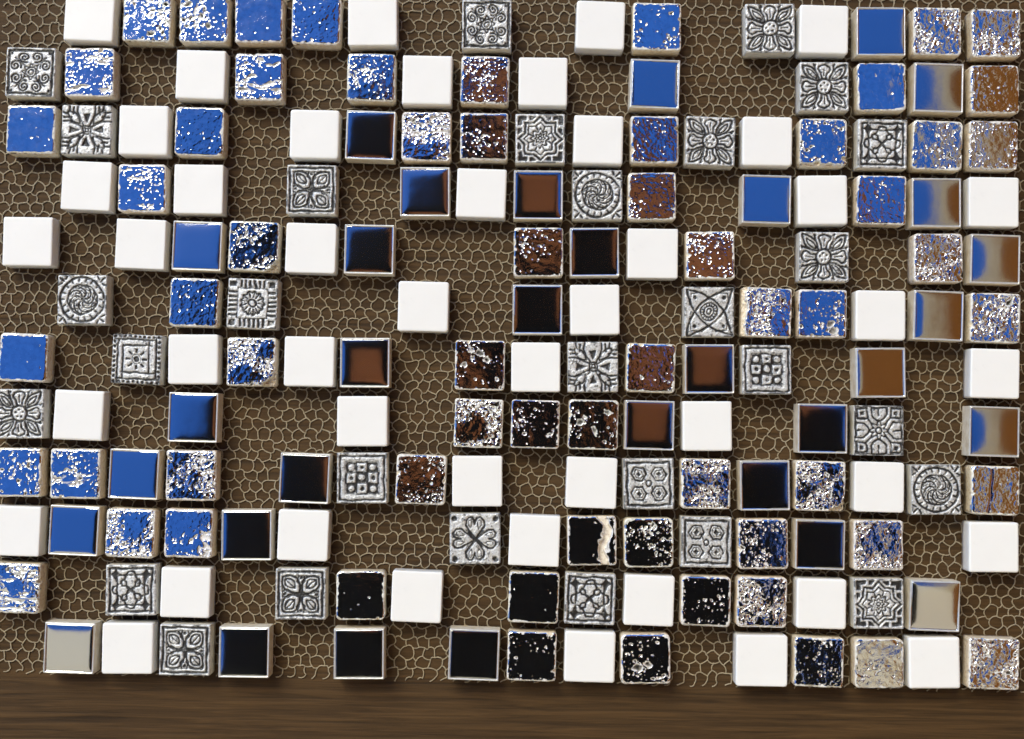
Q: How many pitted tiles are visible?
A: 62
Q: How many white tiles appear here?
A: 45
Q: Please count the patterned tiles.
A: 29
